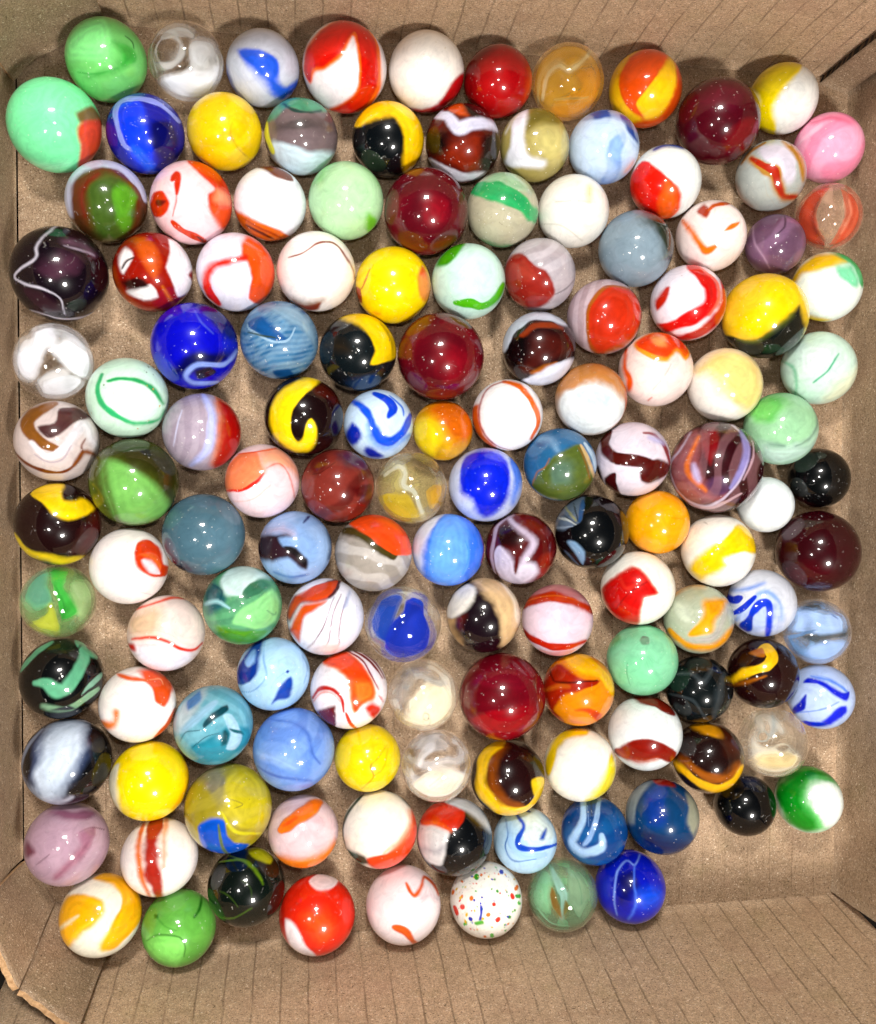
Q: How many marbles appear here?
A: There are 134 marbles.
